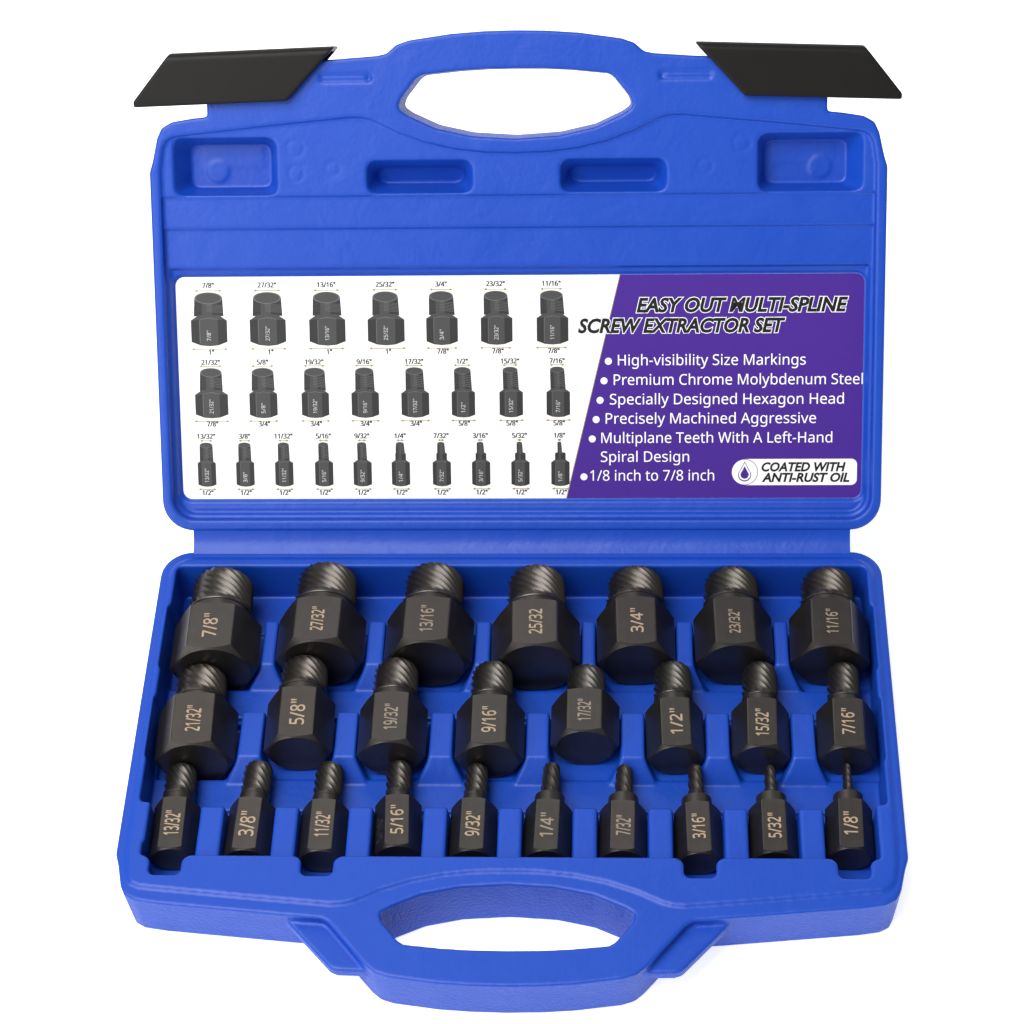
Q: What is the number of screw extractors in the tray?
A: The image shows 25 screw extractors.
